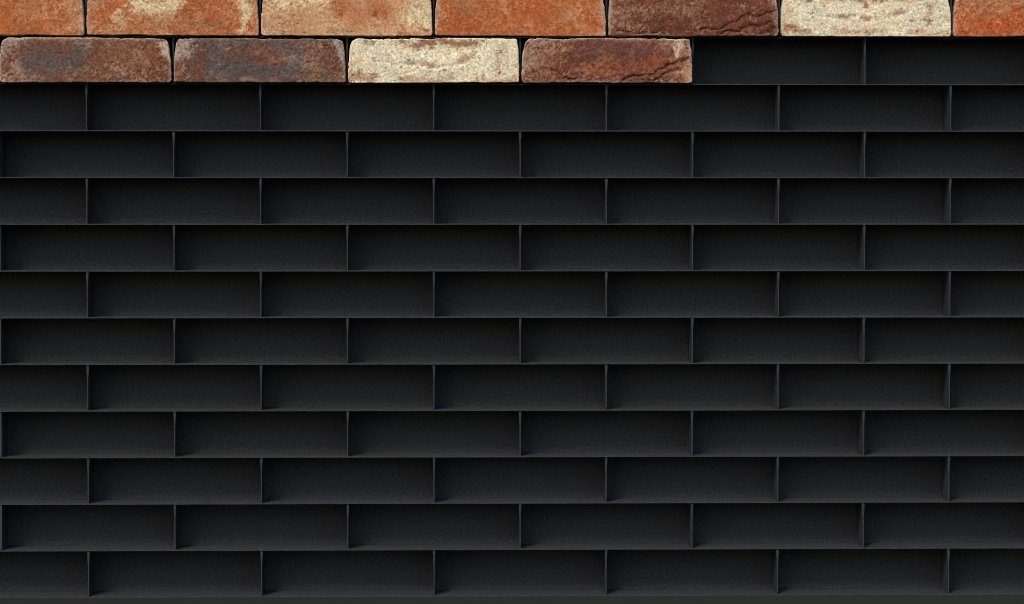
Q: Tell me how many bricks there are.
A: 11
